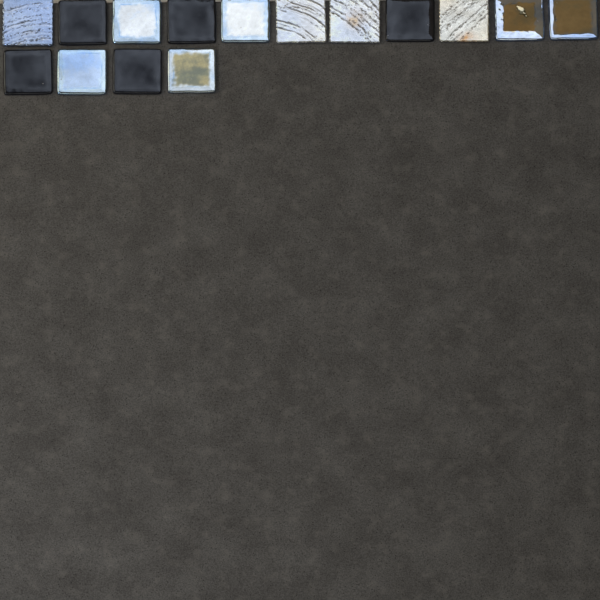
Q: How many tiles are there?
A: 15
